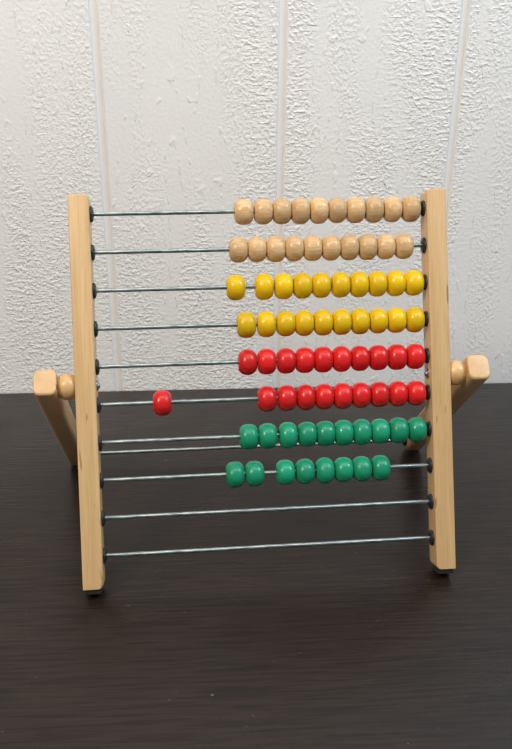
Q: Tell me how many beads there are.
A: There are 78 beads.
